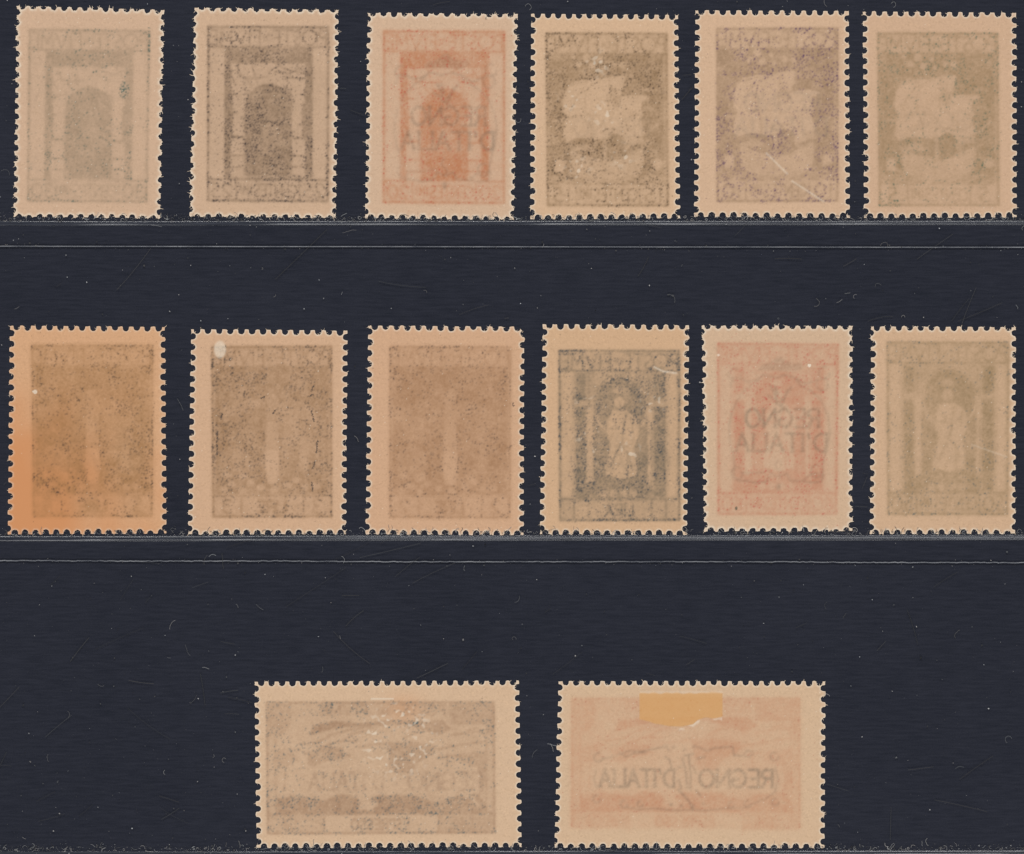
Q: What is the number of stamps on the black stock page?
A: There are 14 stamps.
